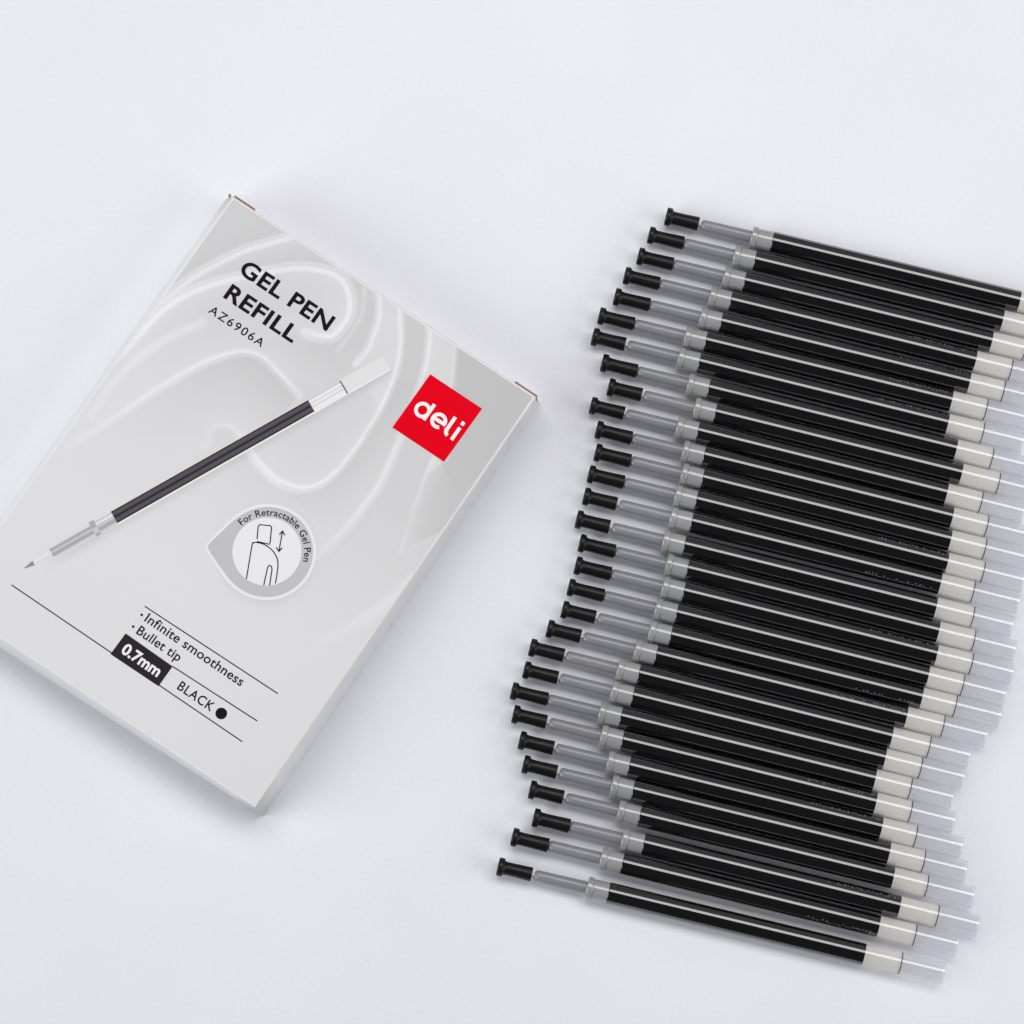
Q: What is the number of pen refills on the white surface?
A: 30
